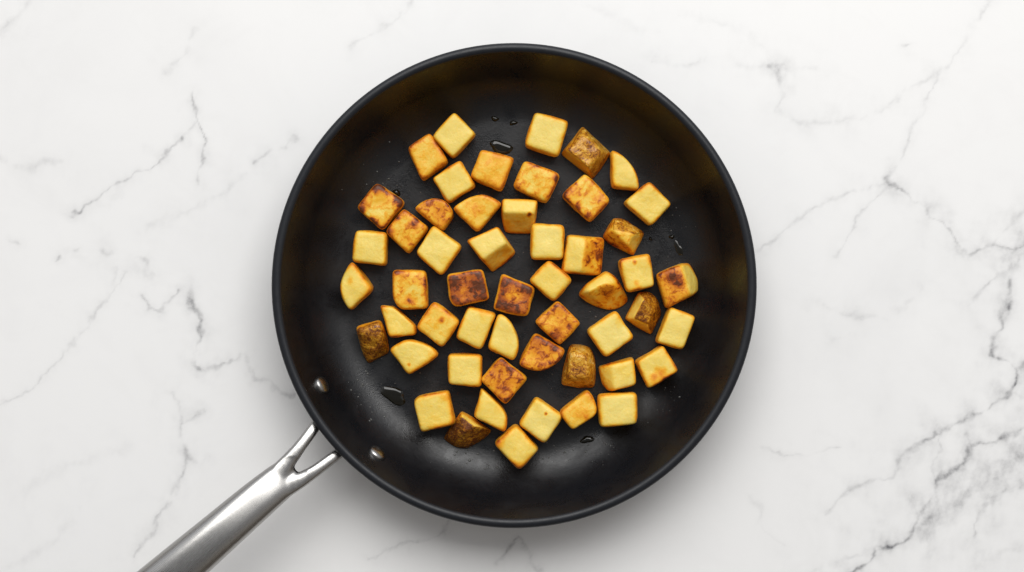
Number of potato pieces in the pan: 52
